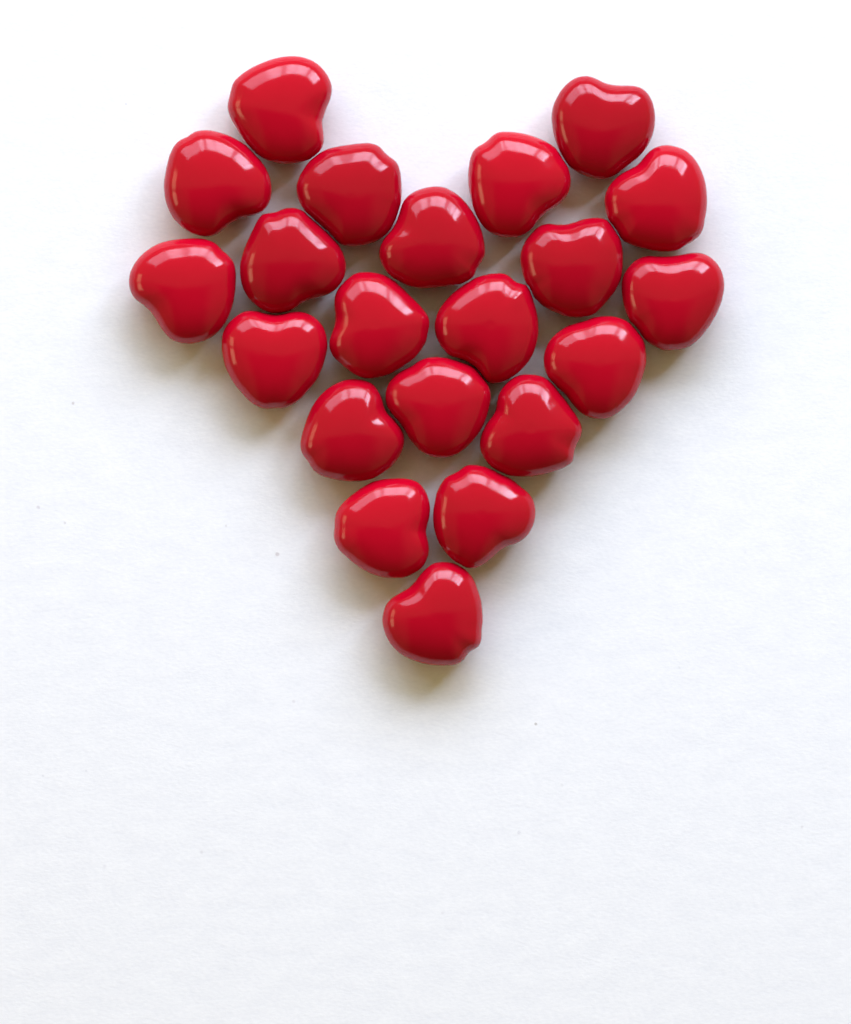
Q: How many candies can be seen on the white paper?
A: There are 21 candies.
